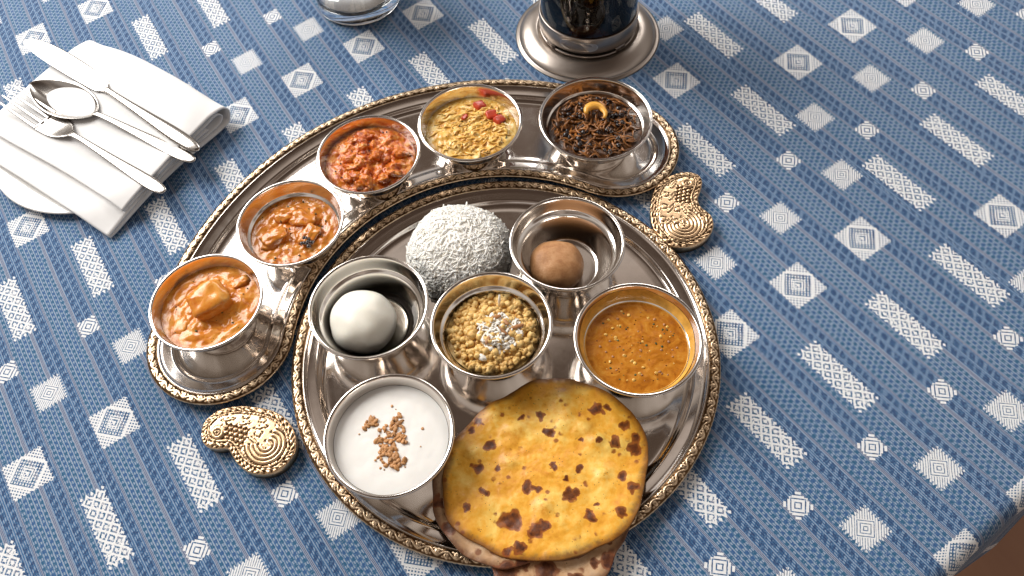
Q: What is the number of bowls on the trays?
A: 10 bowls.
